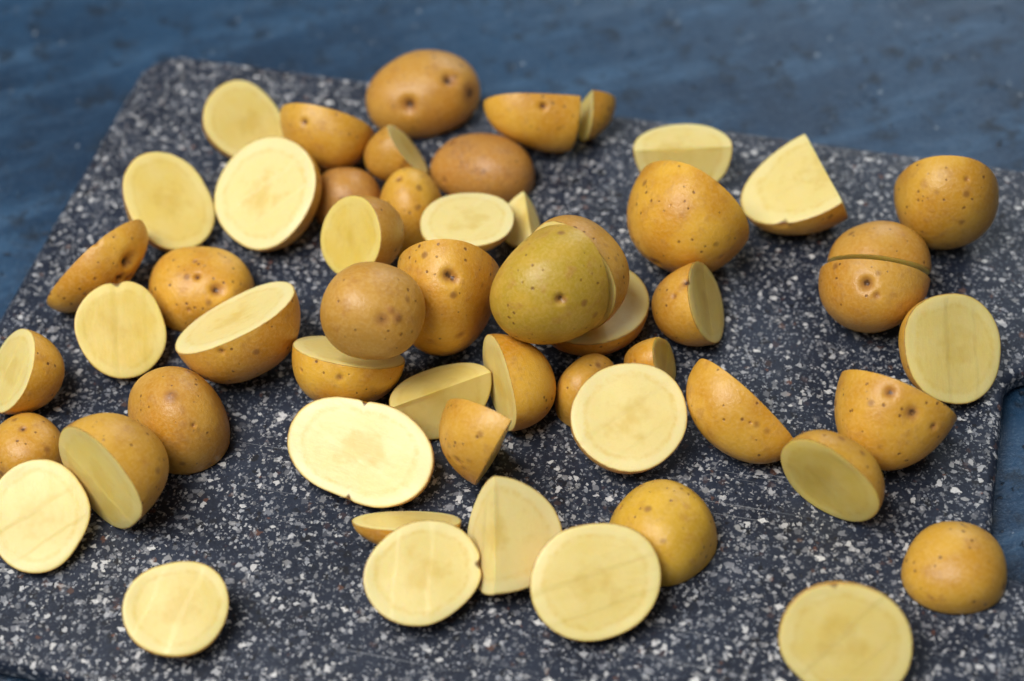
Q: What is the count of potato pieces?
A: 55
